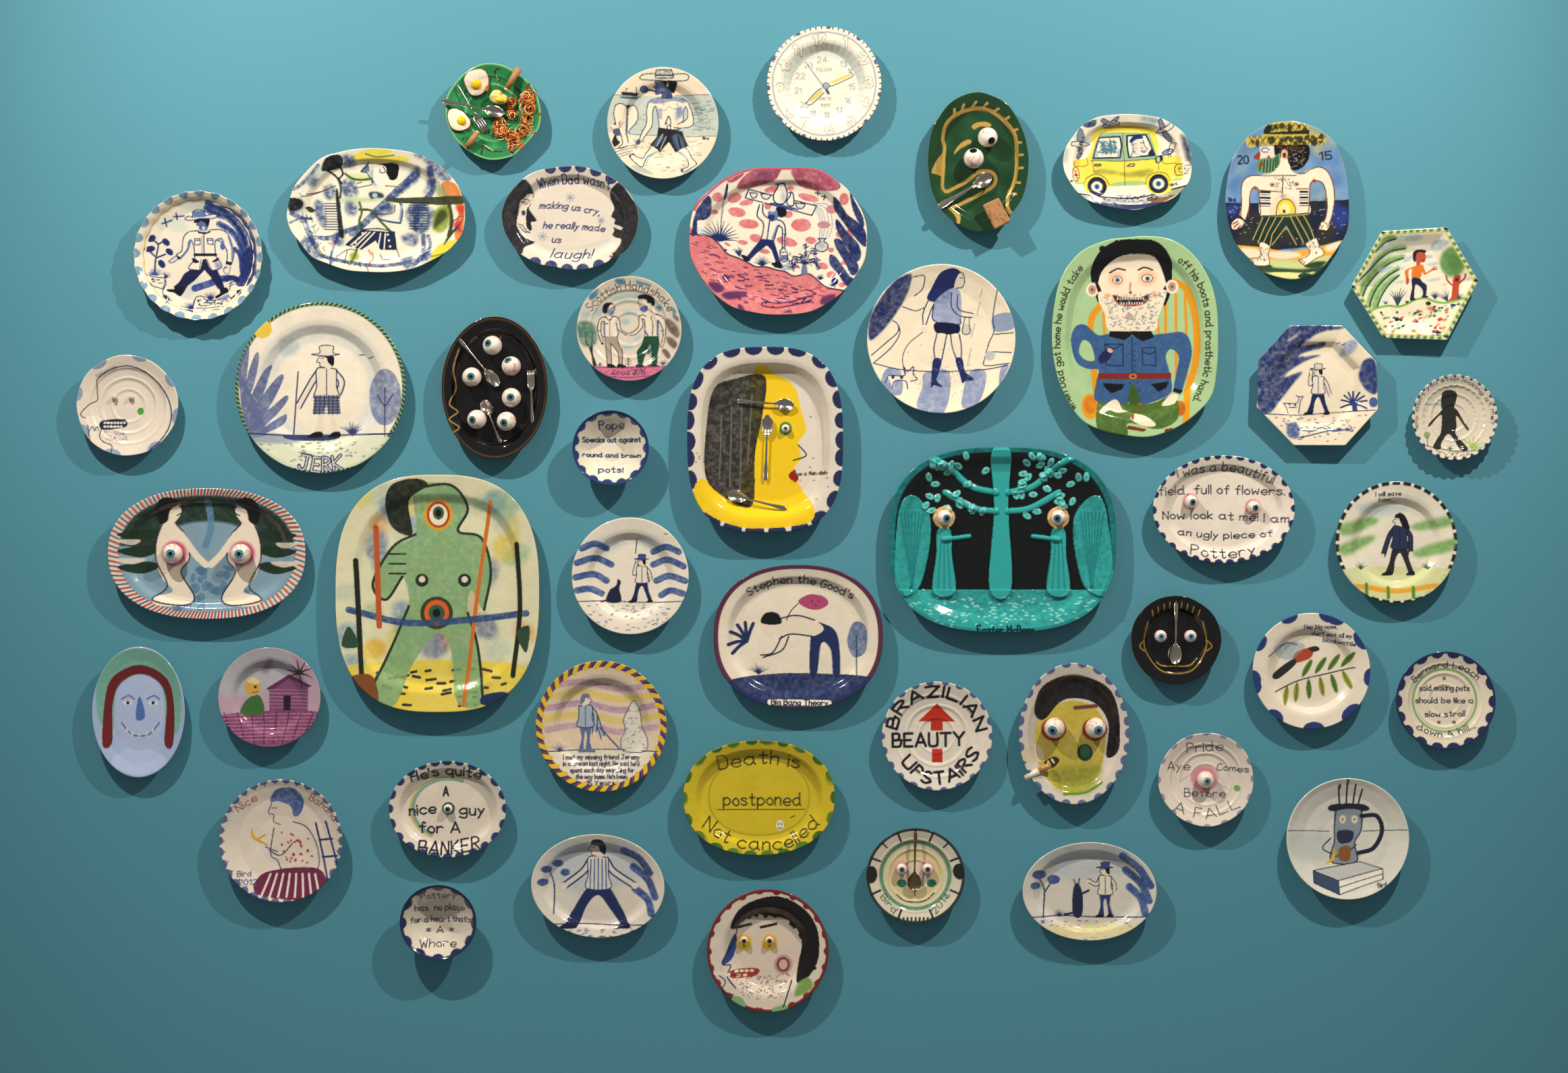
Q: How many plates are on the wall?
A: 46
